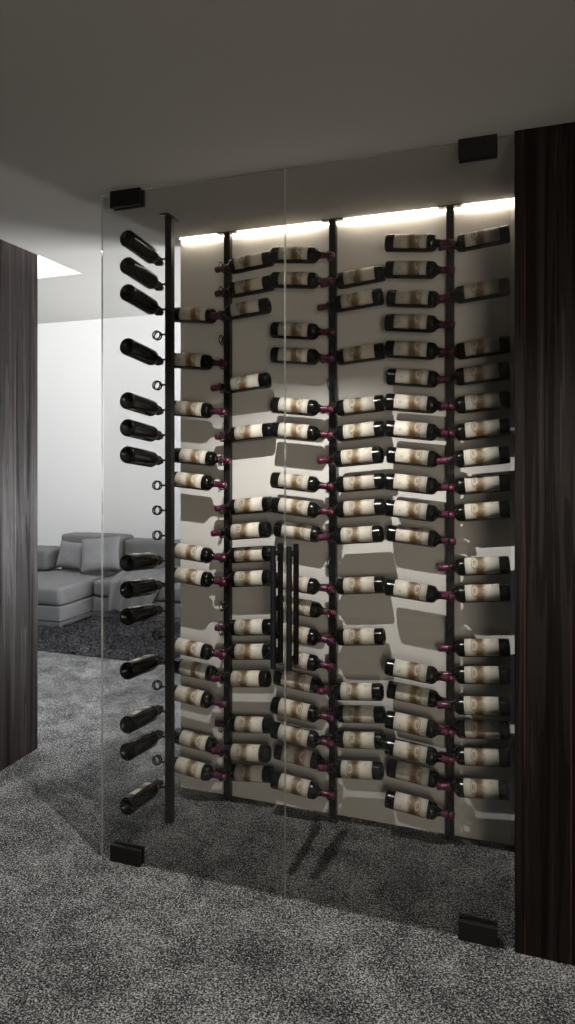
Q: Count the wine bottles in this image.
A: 110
